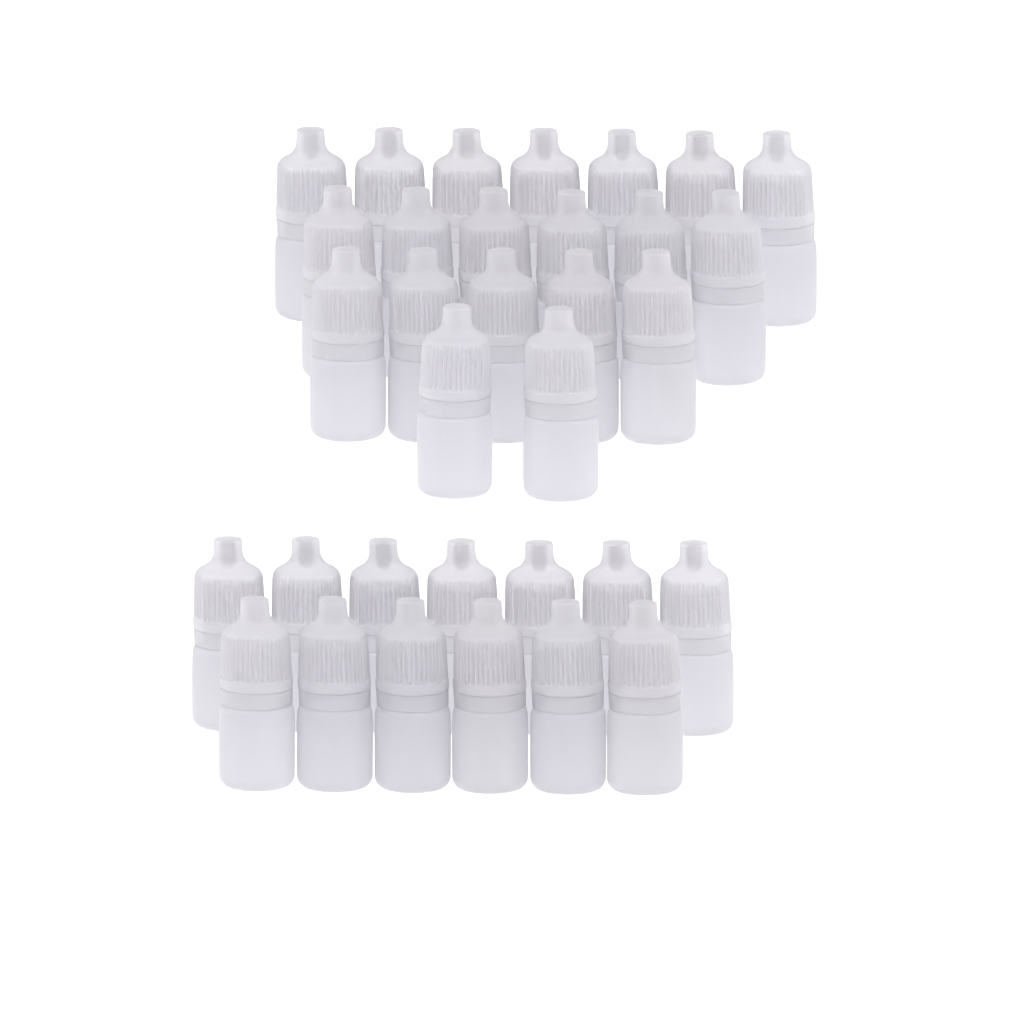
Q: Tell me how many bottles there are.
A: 33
